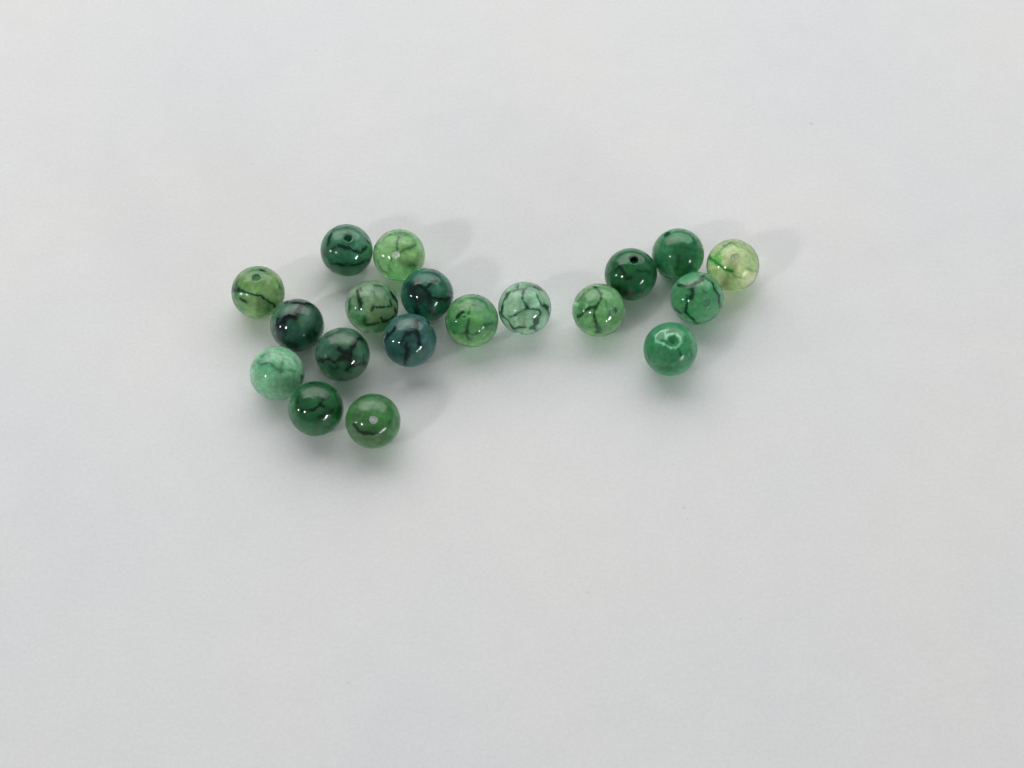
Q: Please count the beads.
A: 19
